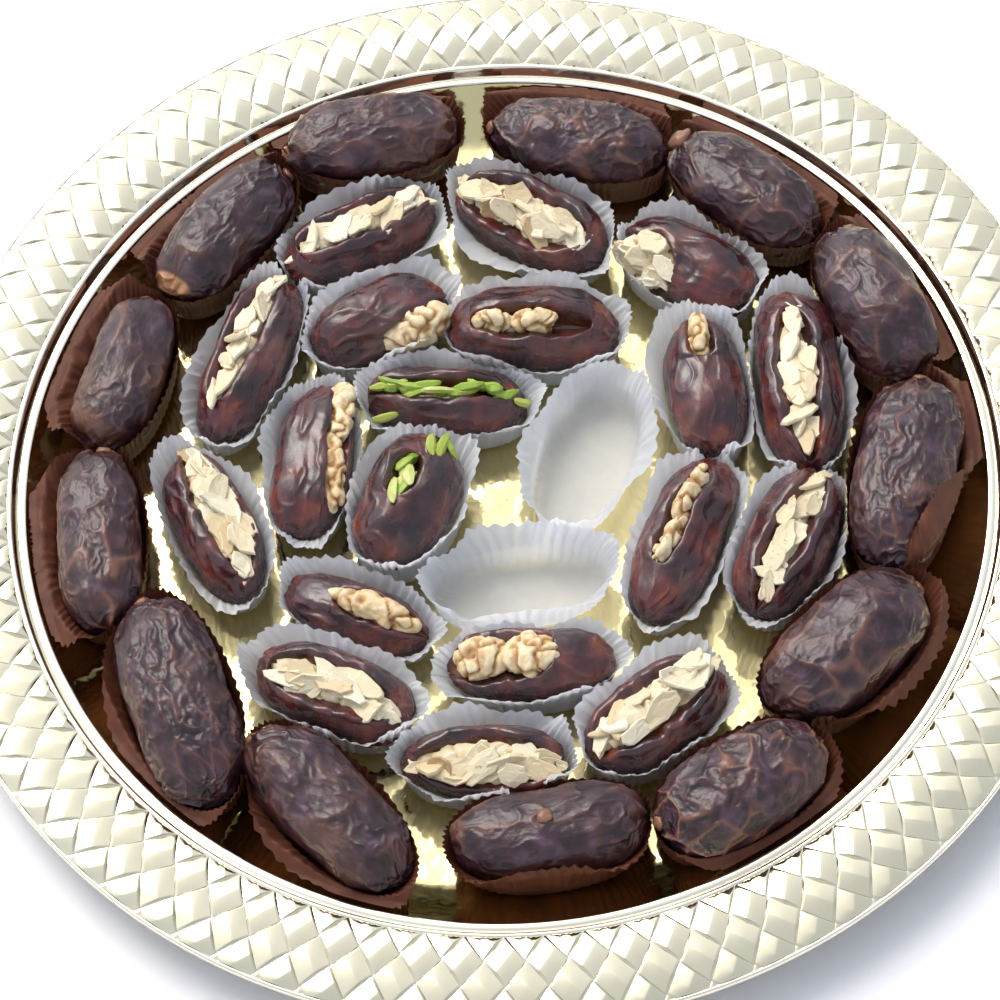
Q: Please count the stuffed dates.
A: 19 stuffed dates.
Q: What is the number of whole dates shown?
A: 13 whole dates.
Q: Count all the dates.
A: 32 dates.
